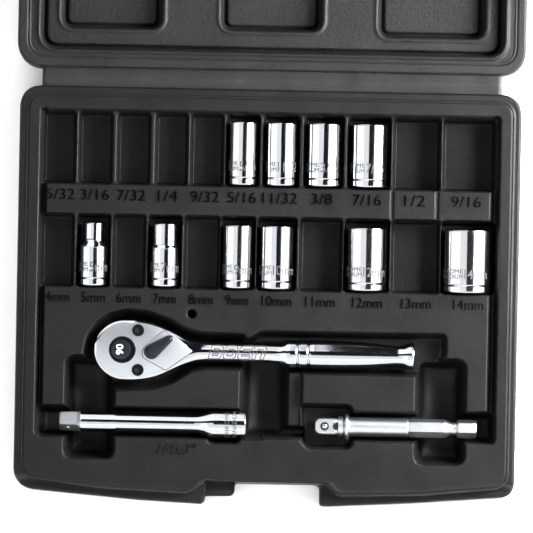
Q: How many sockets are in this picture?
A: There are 10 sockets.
